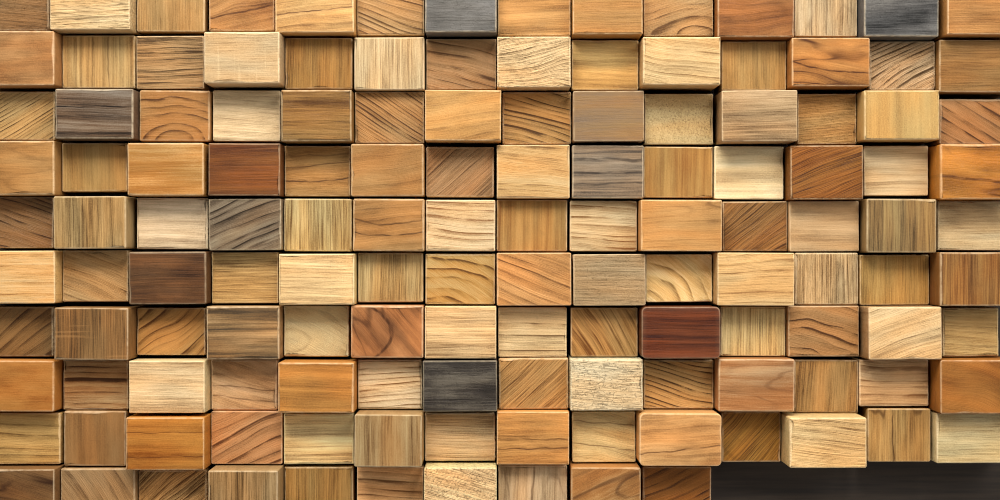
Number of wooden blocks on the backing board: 136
